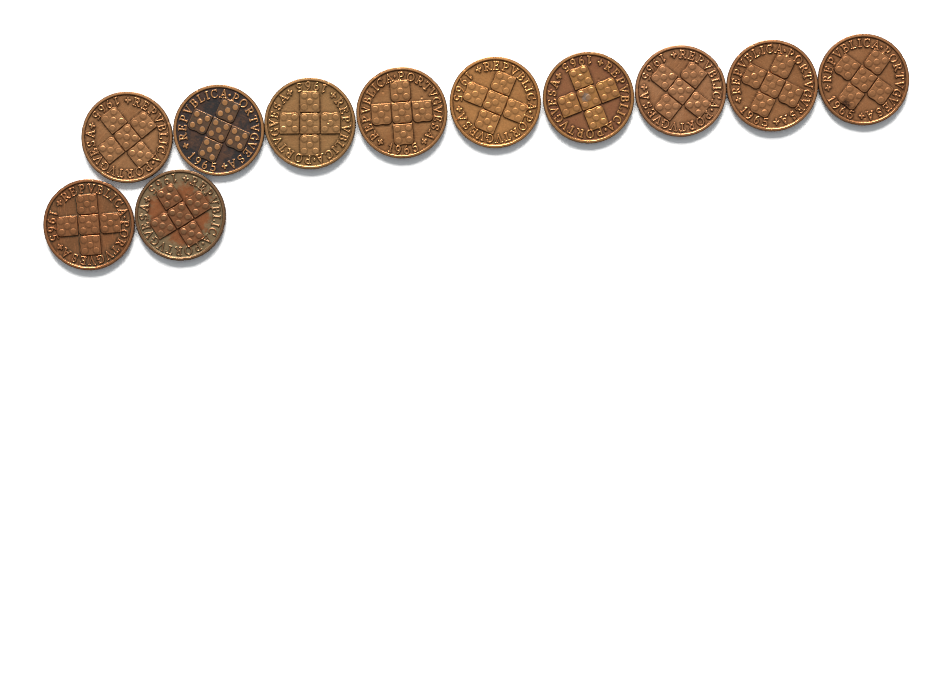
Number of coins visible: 11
